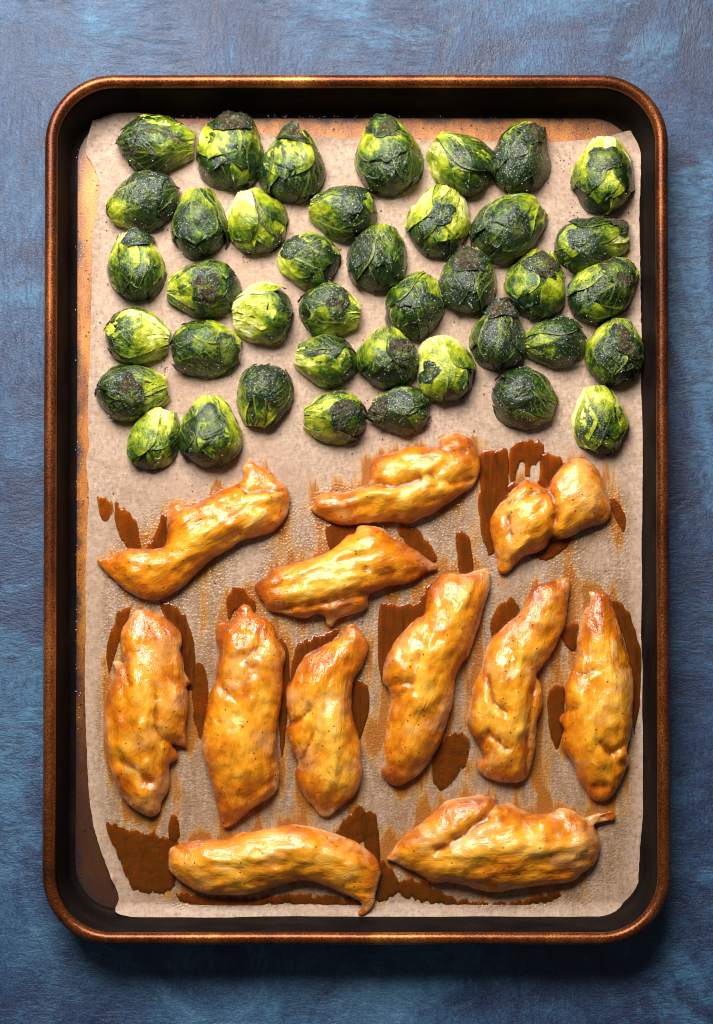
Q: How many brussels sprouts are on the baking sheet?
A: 40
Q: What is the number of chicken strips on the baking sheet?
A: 12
